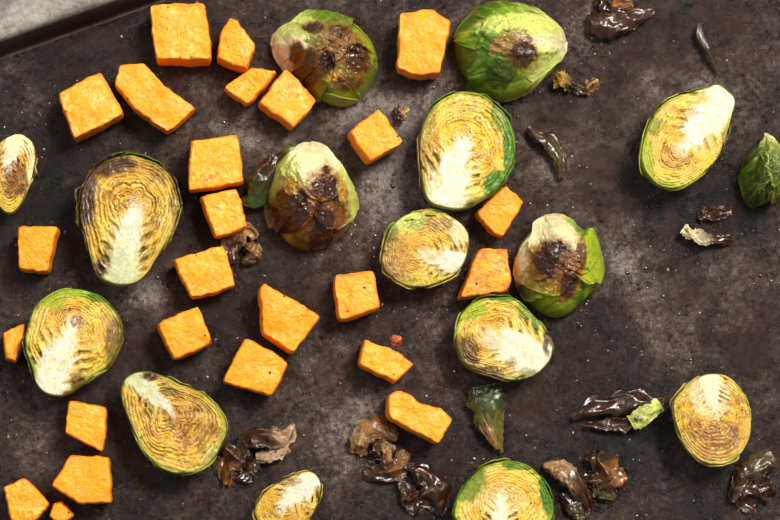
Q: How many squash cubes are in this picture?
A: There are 25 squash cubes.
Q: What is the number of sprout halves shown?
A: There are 16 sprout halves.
